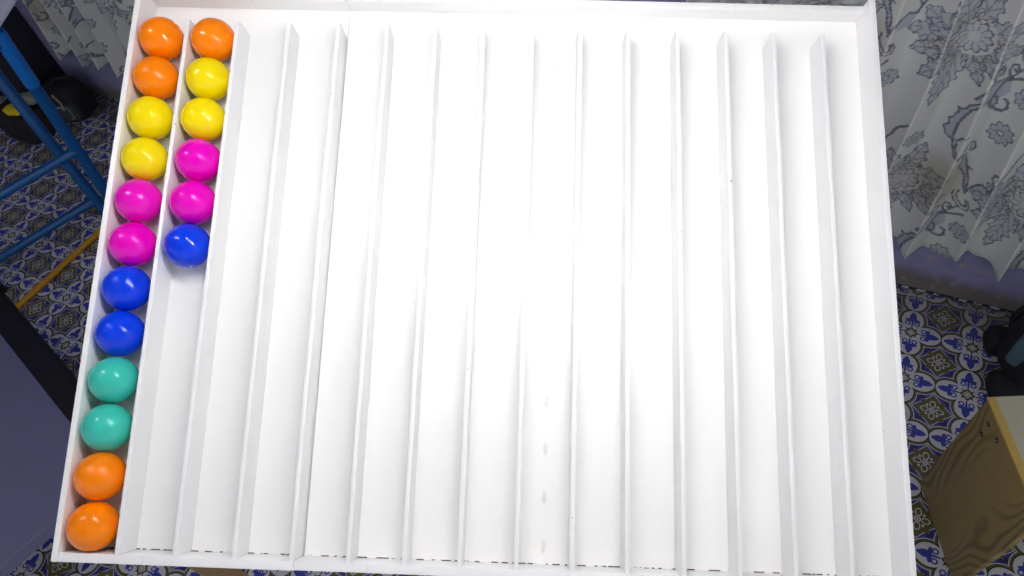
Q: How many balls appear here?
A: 18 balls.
